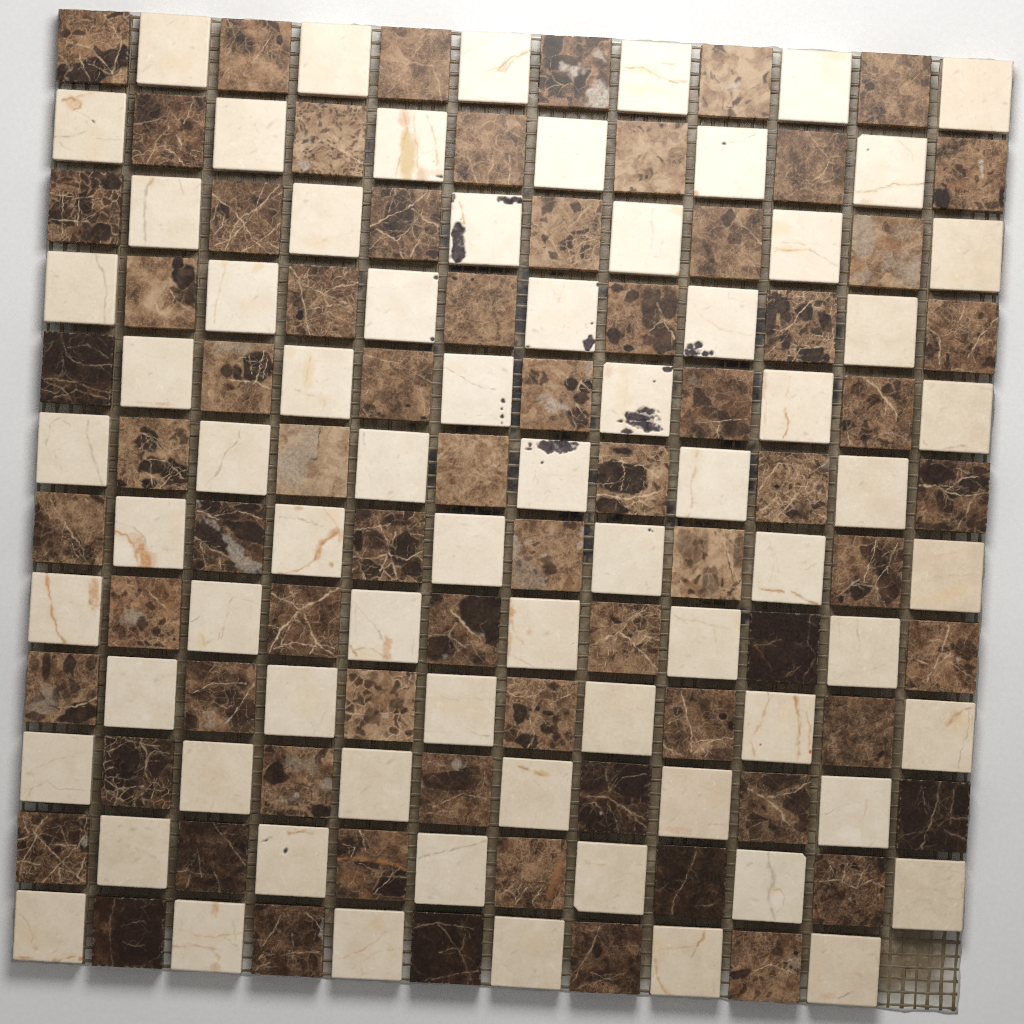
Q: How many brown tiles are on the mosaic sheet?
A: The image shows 71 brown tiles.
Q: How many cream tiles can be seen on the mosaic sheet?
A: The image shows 72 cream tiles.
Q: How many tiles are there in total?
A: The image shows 143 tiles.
